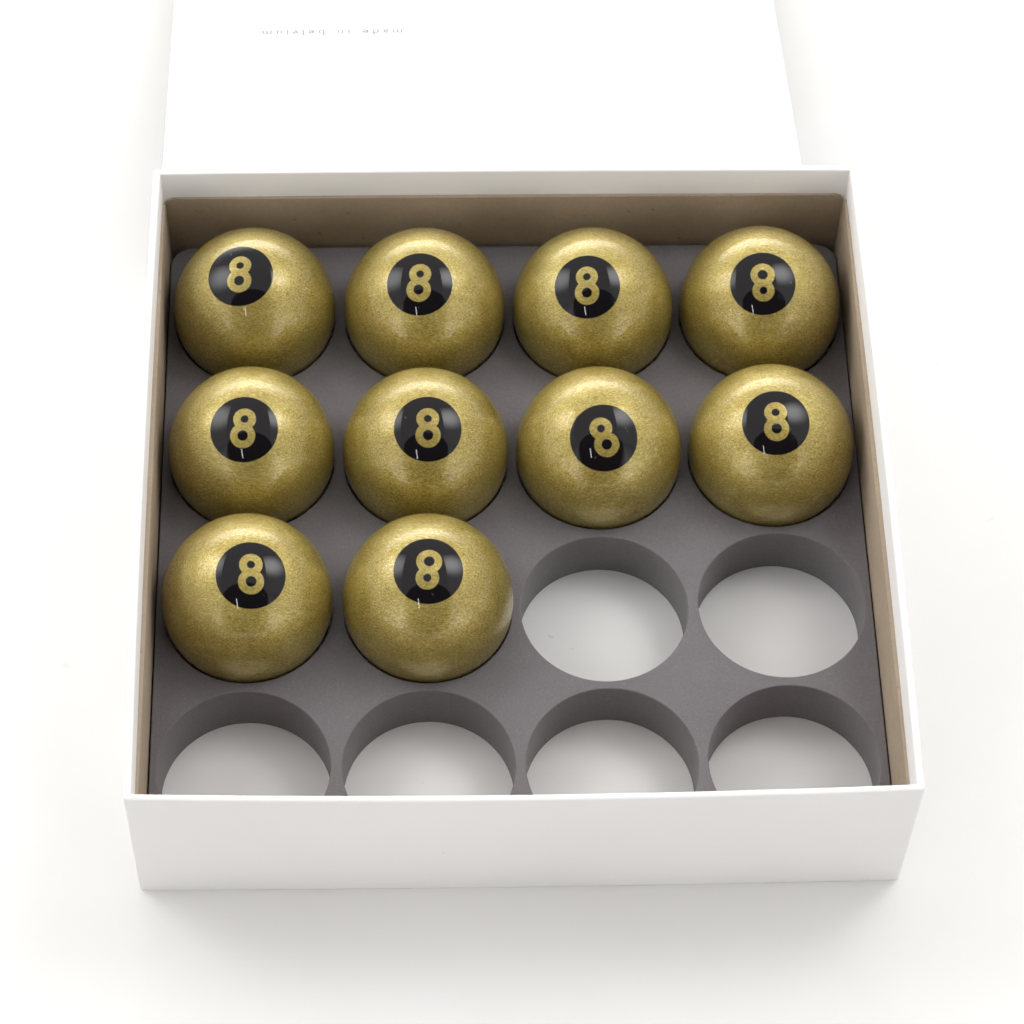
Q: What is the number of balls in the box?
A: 10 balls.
